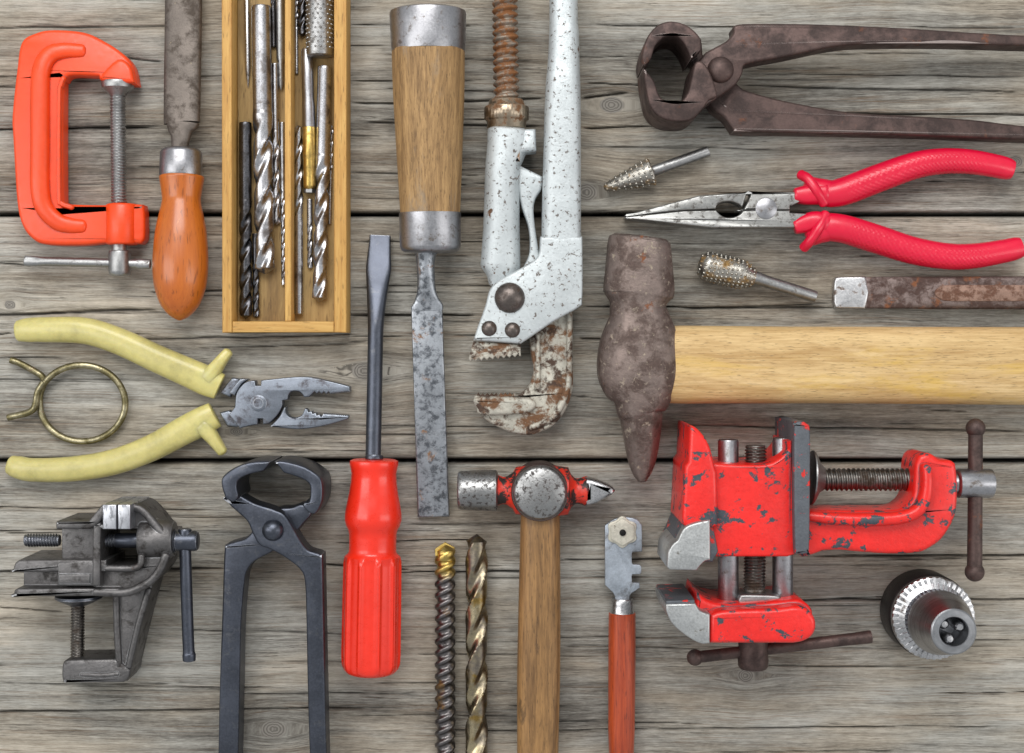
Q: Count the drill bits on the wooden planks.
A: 14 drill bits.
